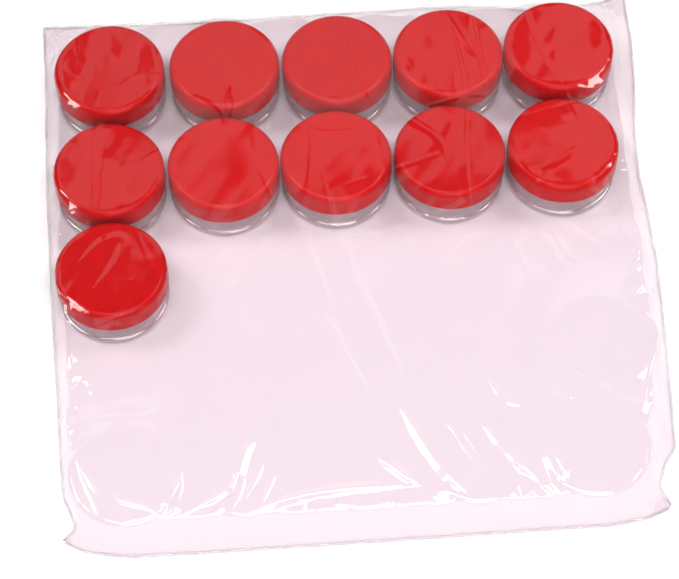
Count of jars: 11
